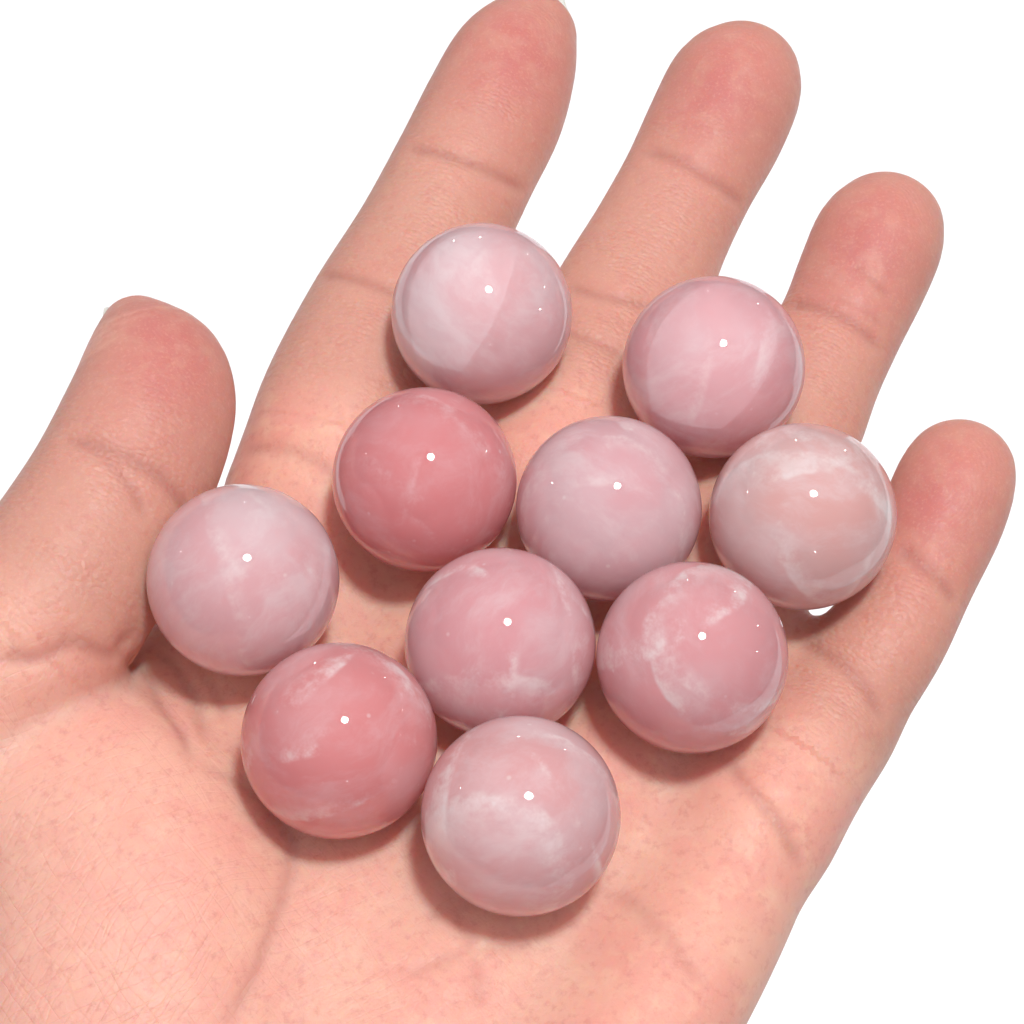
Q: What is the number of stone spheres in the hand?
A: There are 10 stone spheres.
